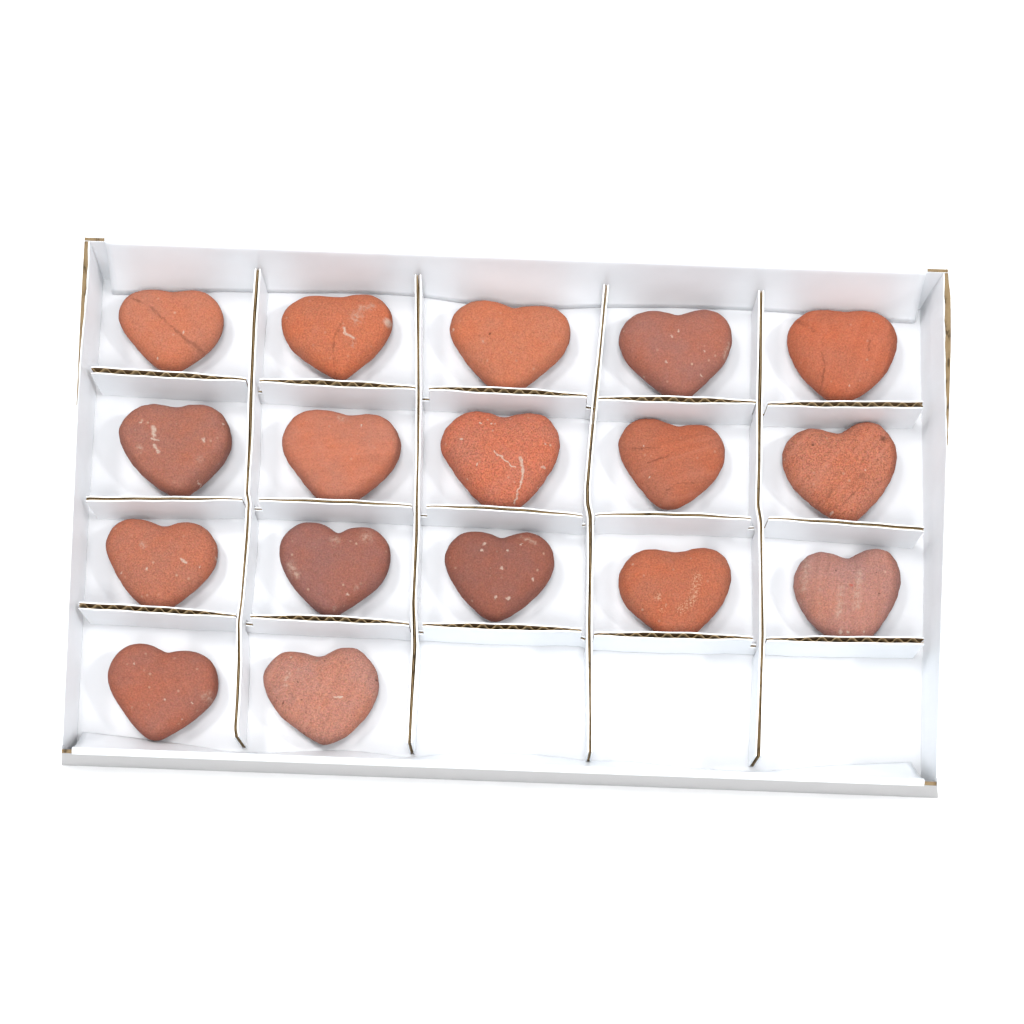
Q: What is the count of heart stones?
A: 17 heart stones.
